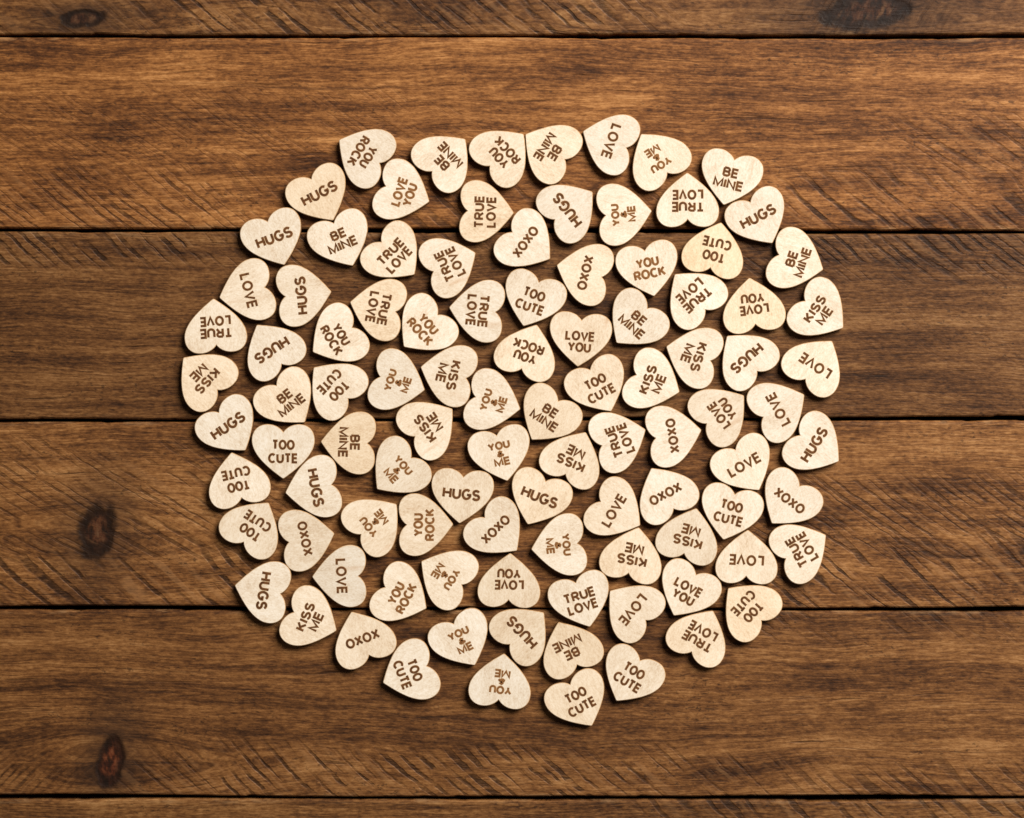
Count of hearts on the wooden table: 100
